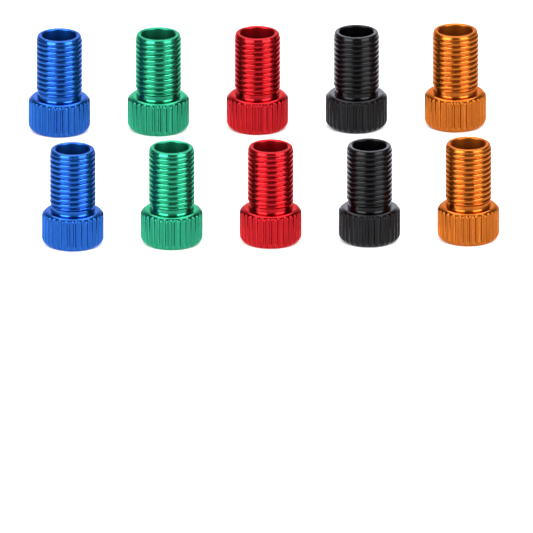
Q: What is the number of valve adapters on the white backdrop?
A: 10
